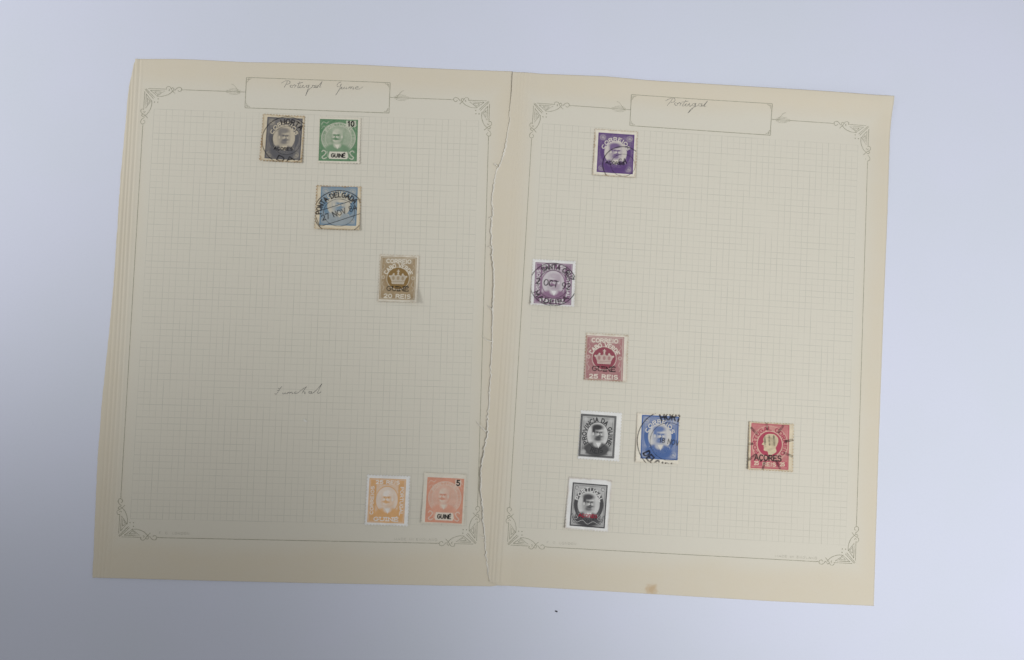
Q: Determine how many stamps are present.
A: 13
